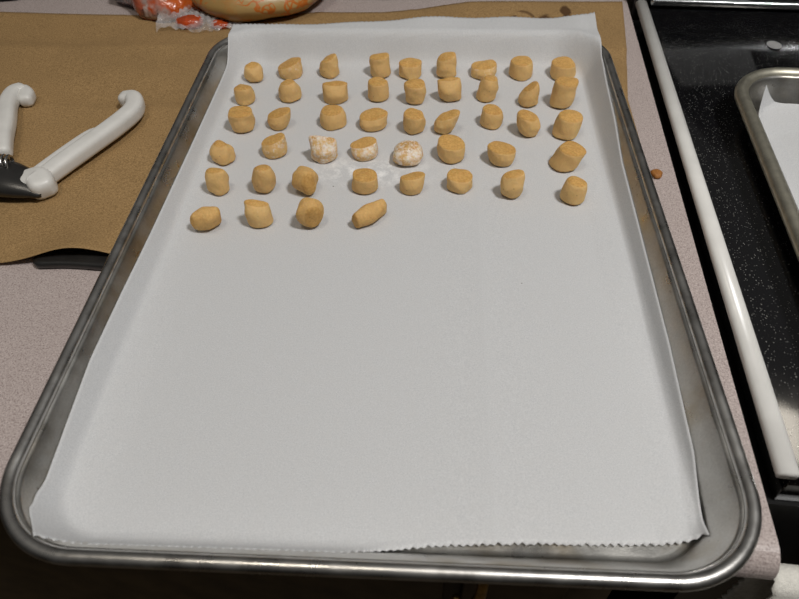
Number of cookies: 47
